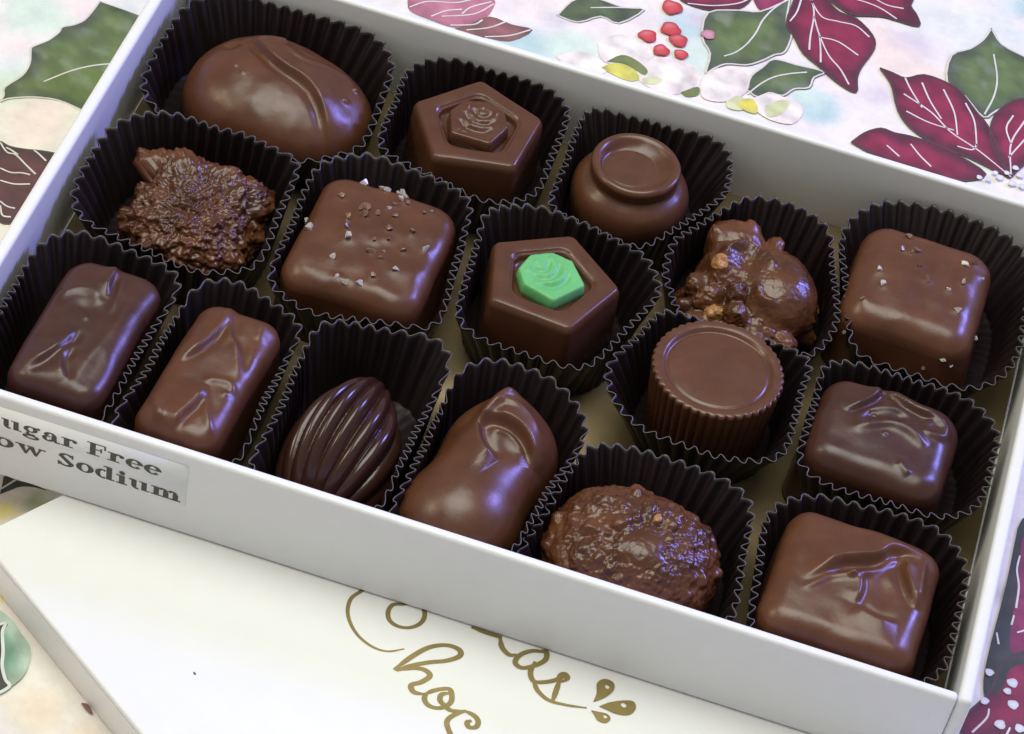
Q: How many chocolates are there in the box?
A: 16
